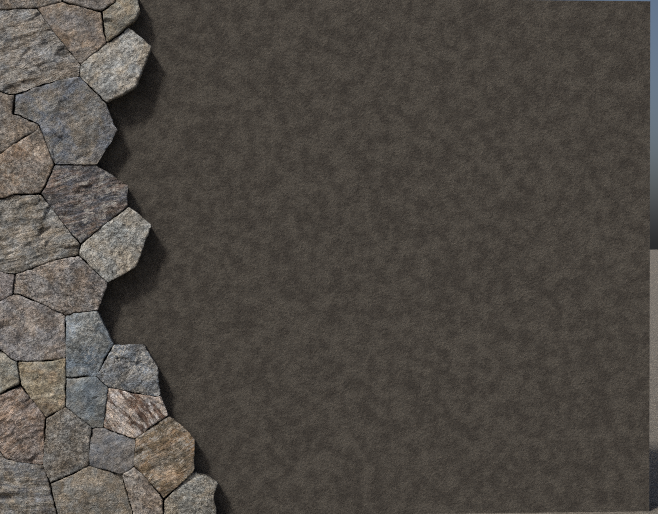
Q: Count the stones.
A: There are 29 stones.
